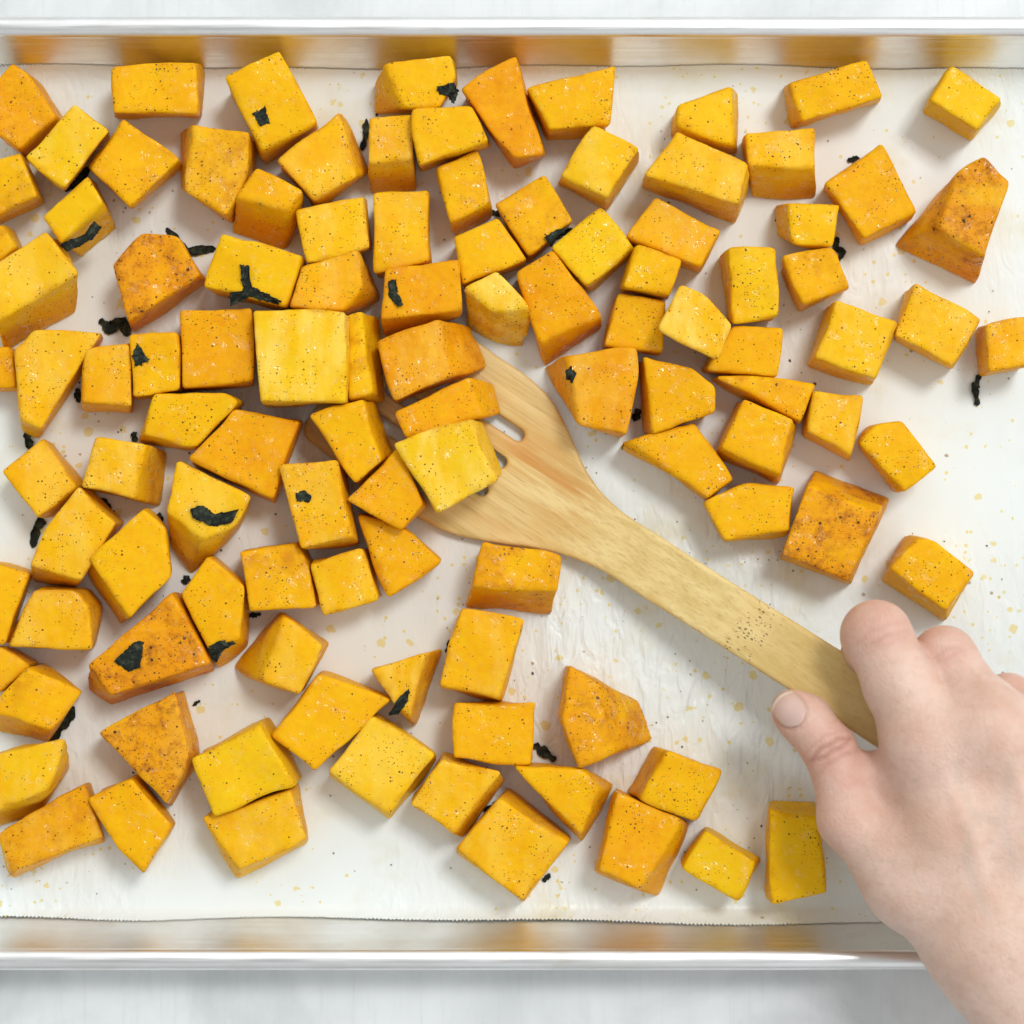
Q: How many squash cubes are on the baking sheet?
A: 108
